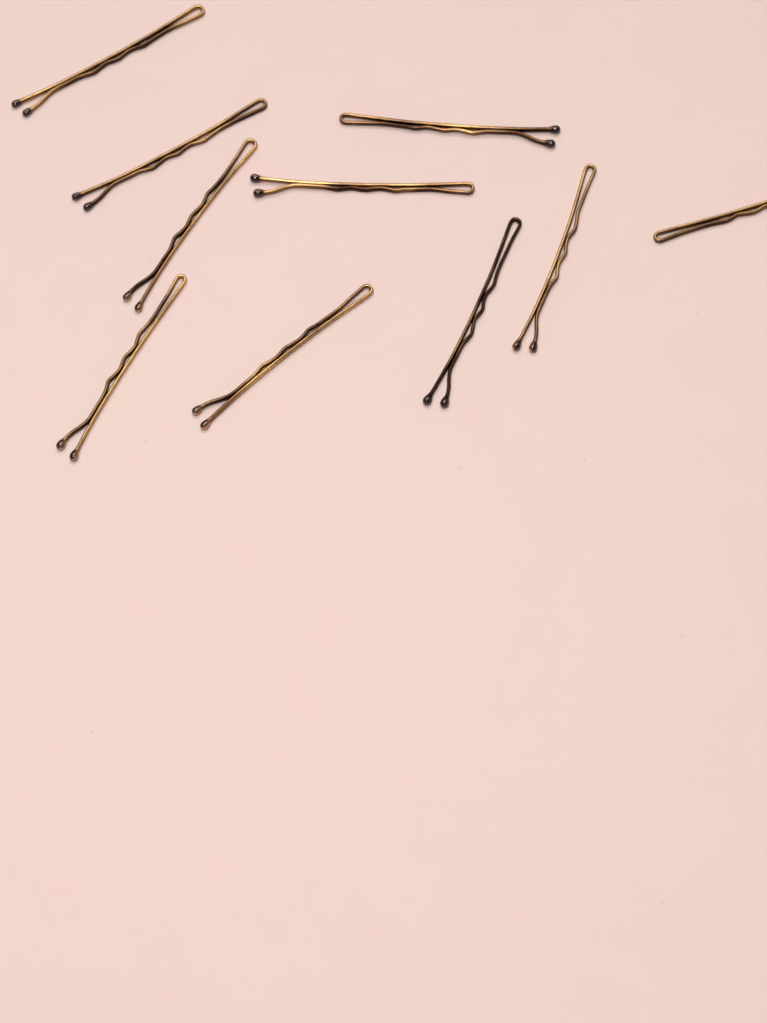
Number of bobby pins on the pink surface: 10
